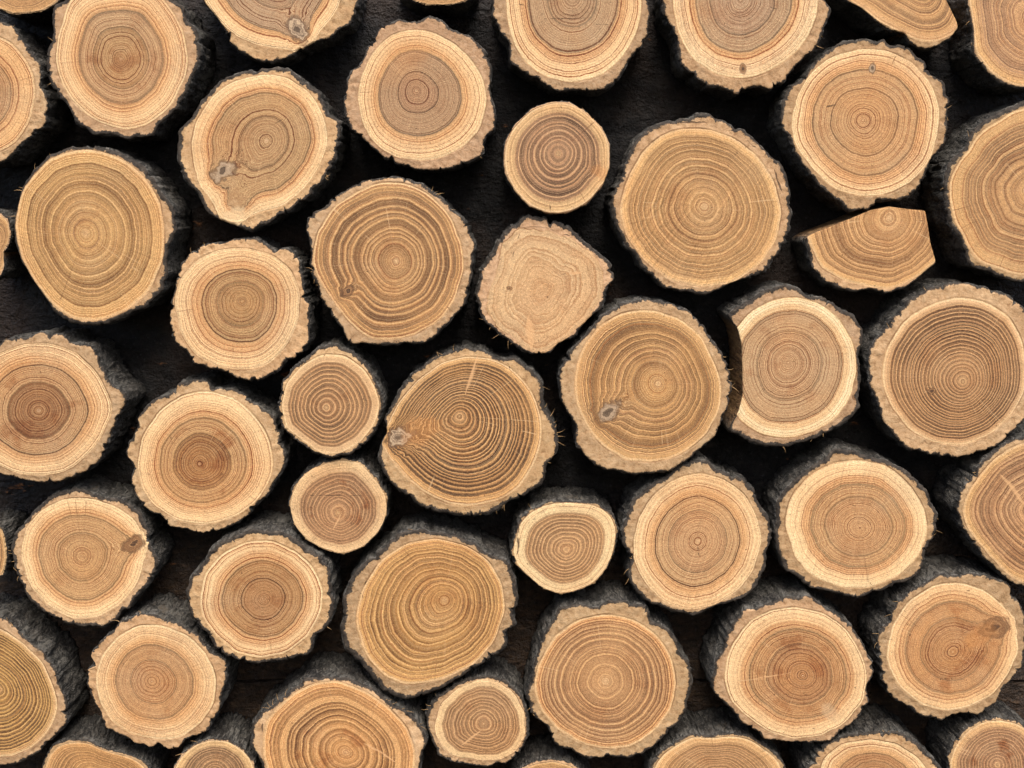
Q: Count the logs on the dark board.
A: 50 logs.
